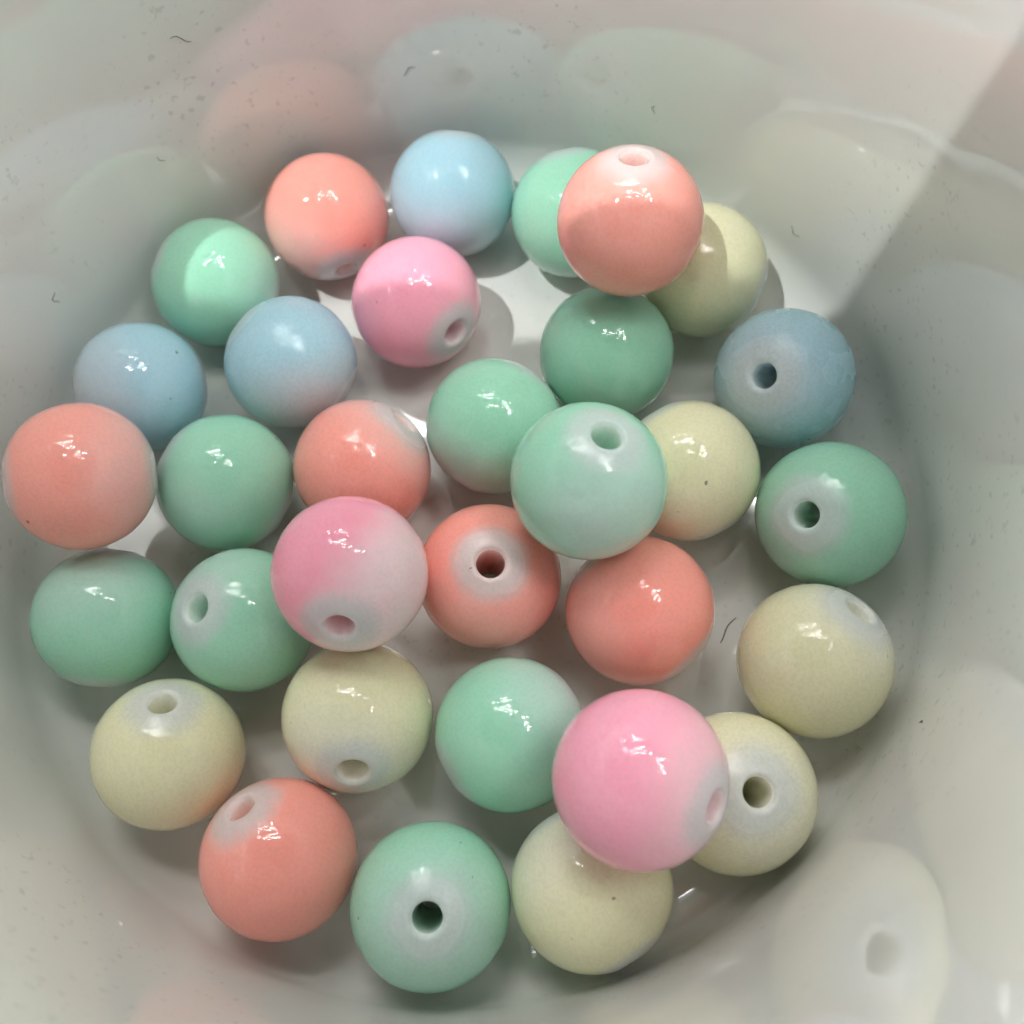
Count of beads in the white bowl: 32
